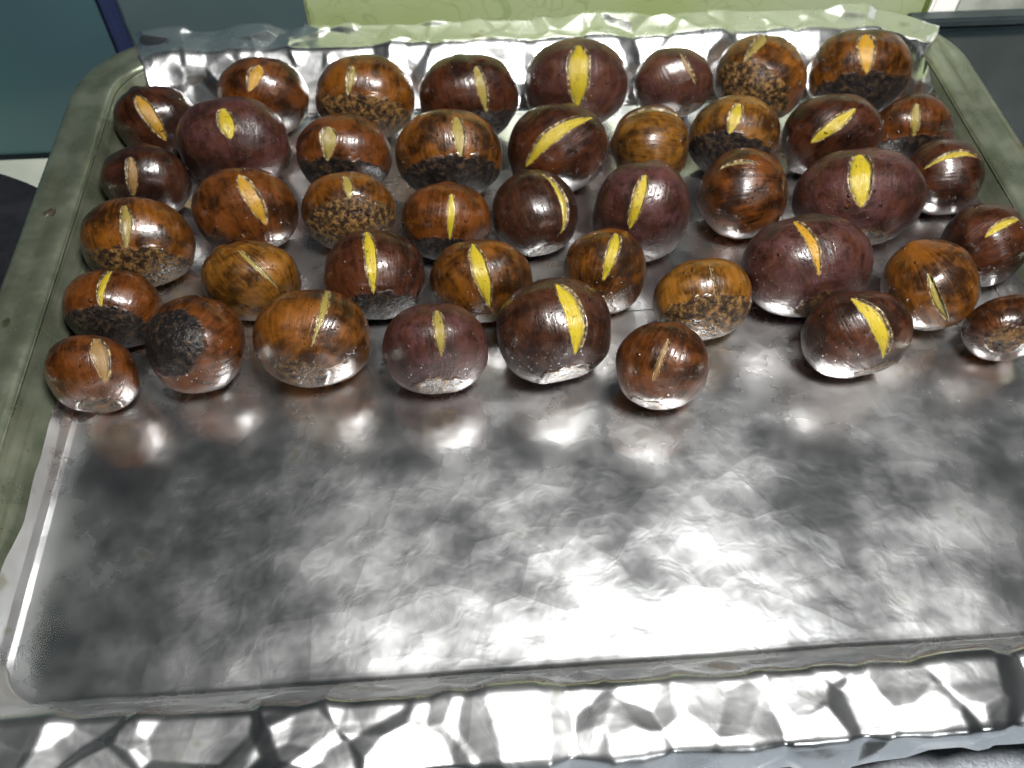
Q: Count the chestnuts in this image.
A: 43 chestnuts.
